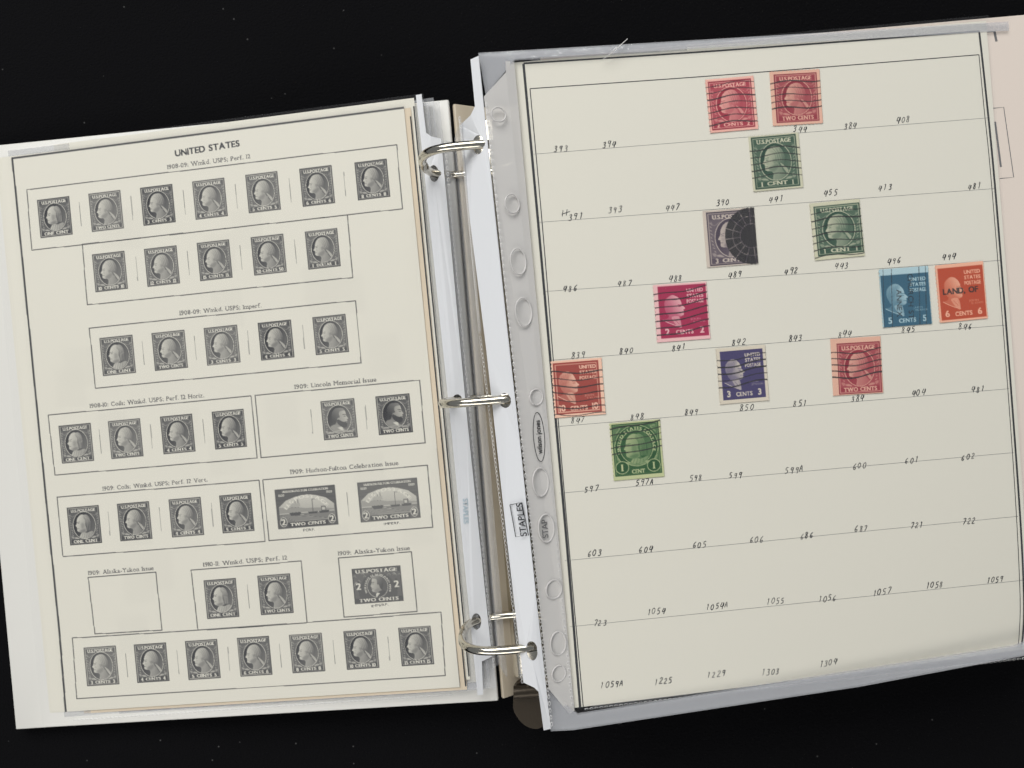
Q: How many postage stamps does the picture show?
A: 12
